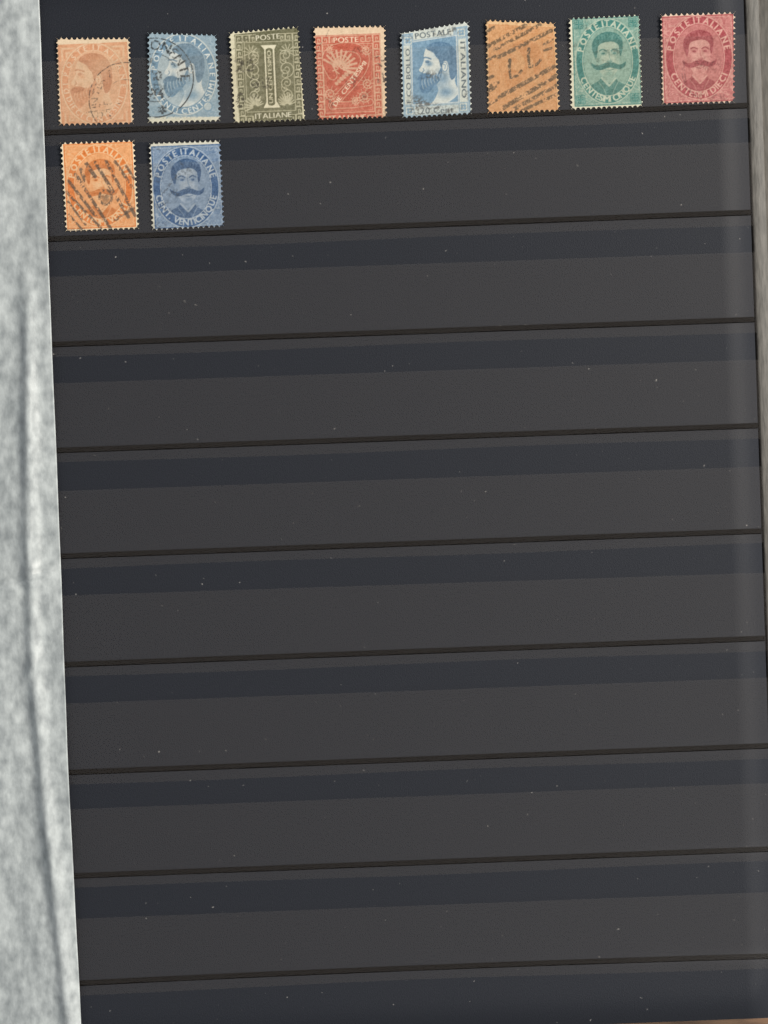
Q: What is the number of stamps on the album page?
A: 10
